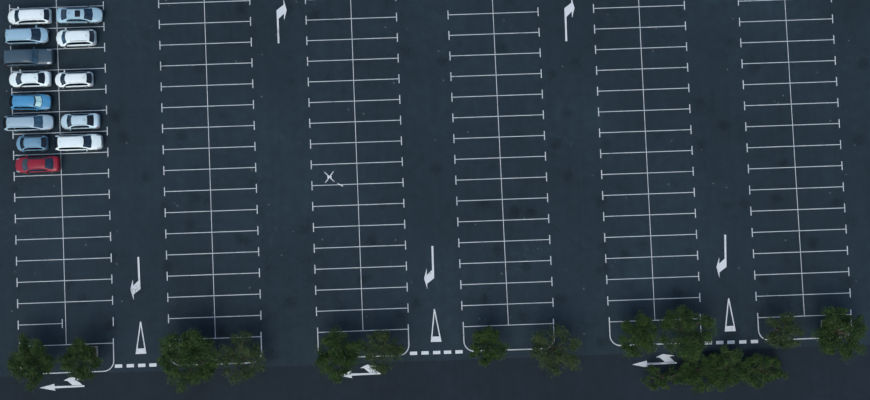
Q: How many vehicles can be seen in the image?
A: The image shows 13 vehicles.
